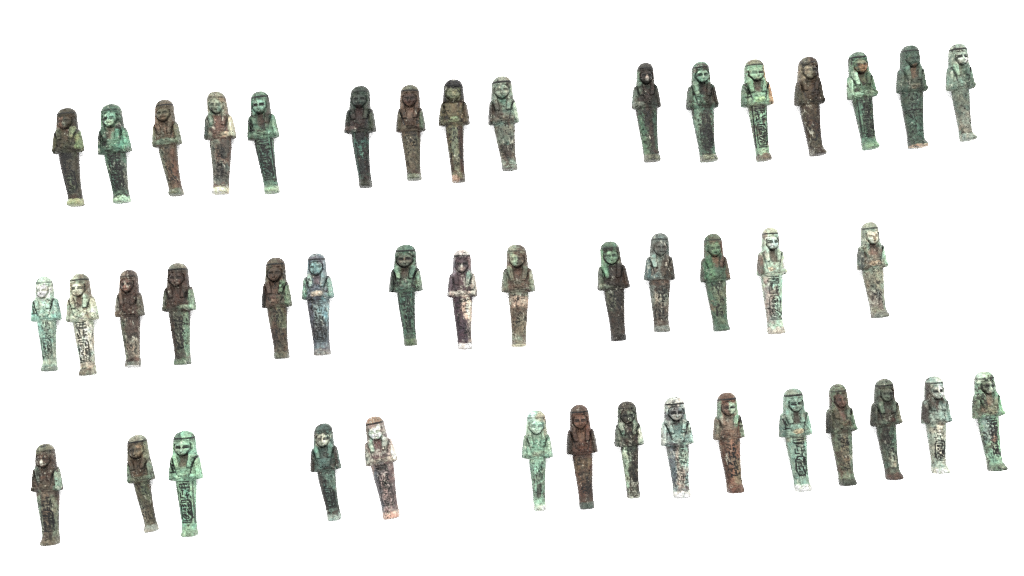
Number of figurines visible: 45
